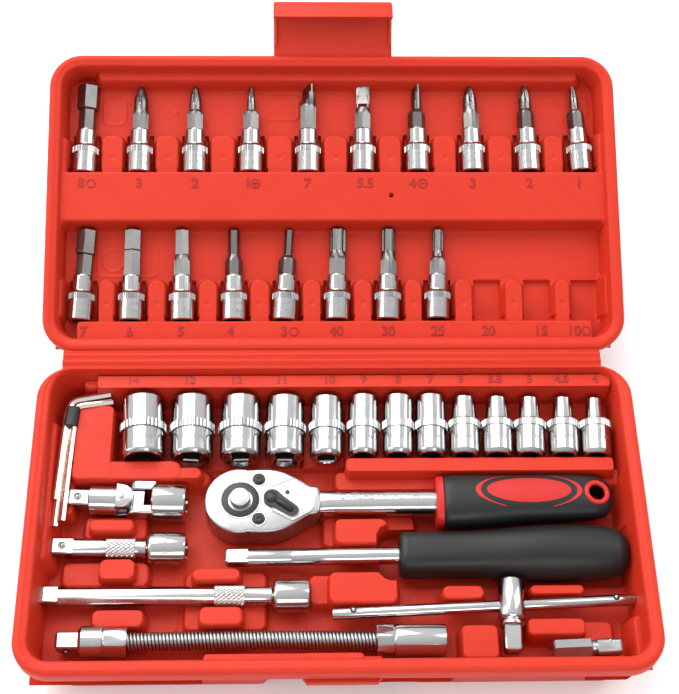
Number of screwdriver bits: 18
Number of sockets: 13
